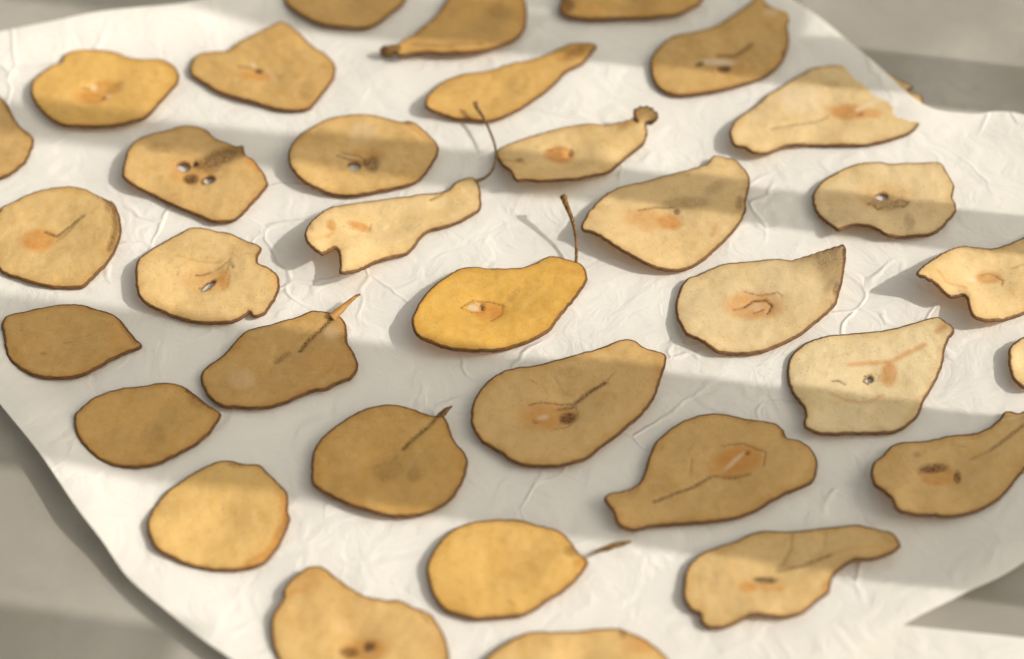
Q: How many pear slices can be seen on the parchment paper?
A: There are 34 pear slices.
